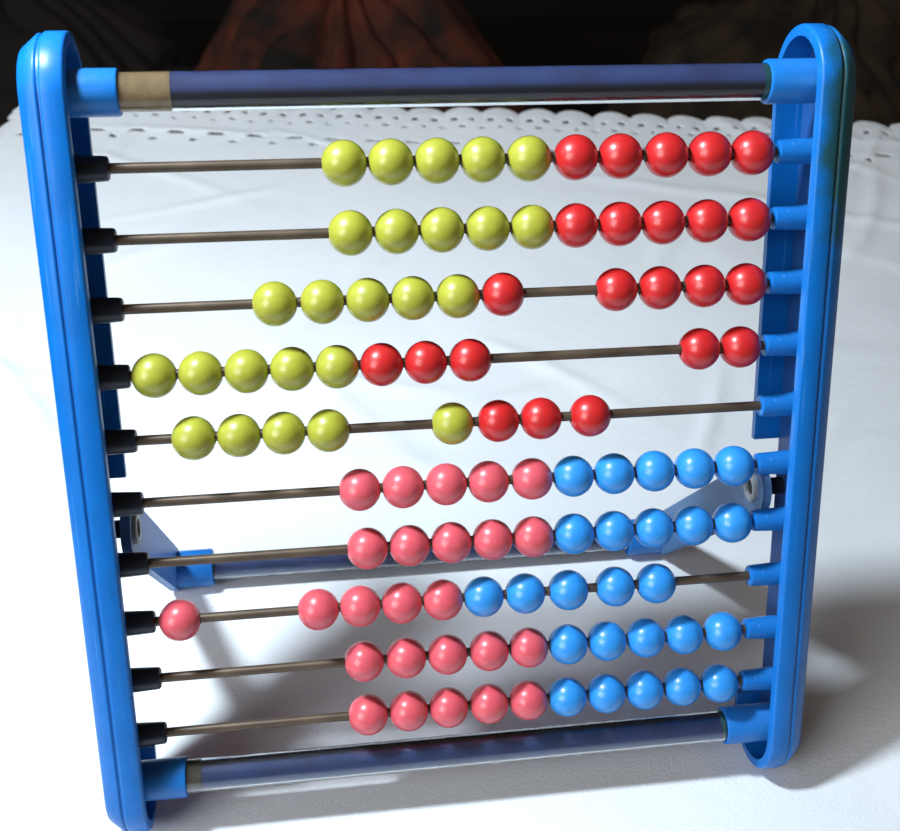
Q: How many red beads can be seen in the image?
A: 23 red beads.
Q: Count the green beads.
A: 25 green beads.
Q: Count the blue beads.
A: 25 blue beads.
